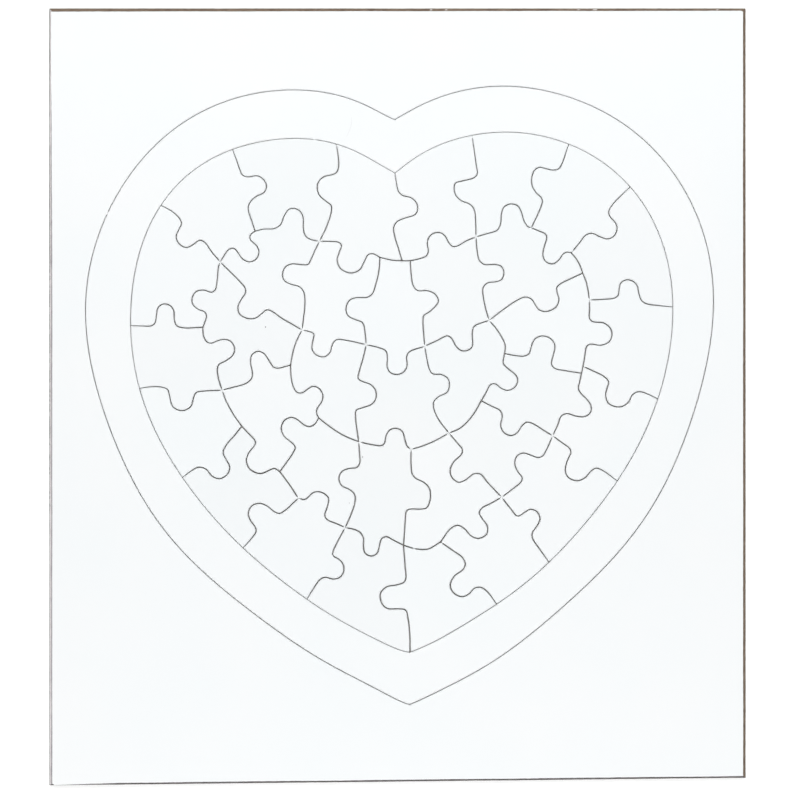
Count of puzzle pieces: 34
